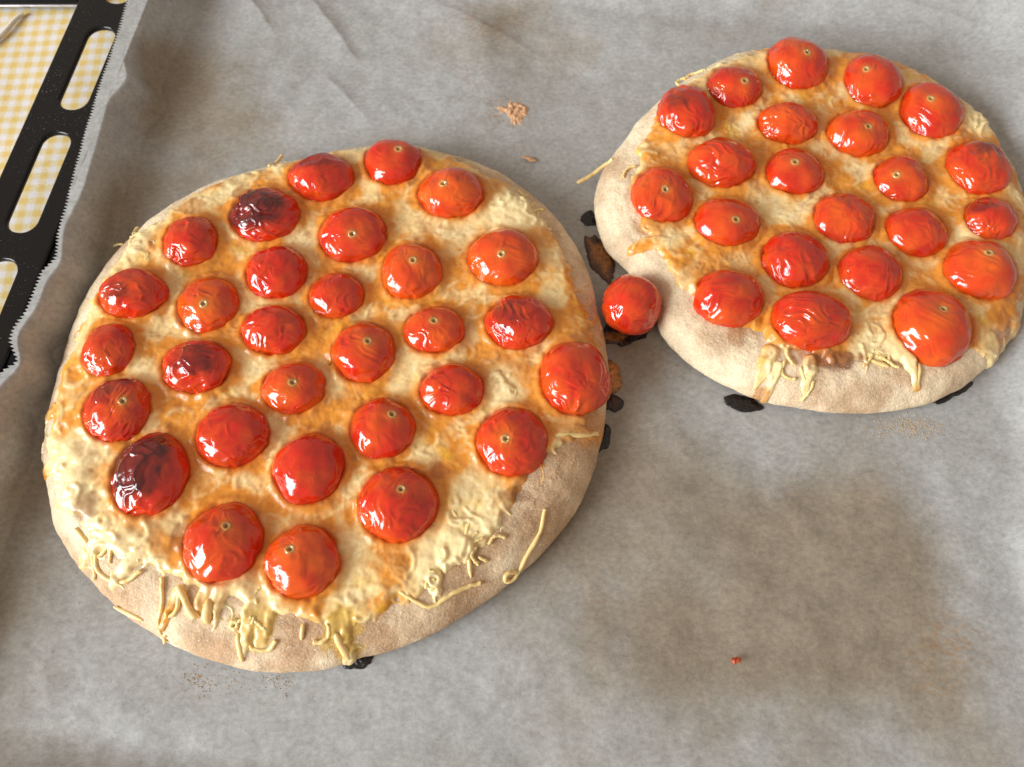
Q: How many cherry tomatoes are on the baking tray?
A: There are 53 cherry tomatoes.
